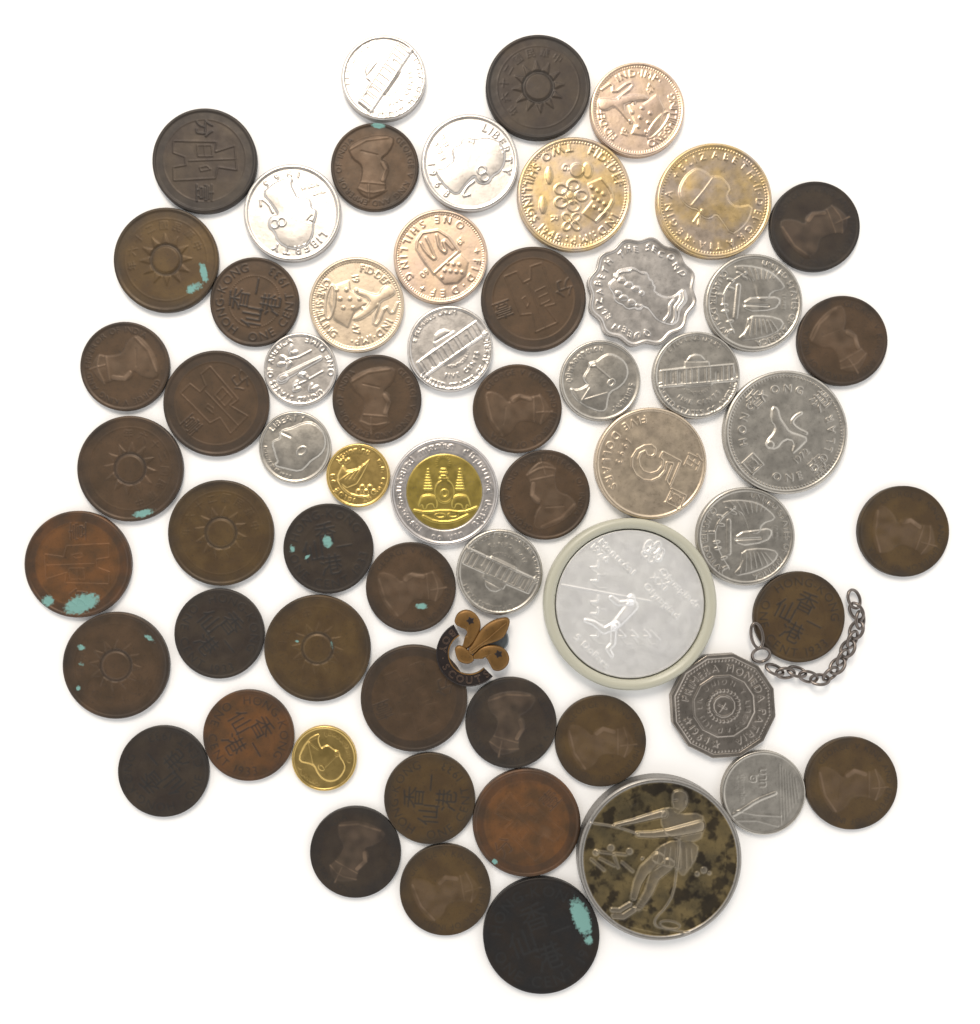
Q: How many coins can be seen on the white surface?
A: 60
